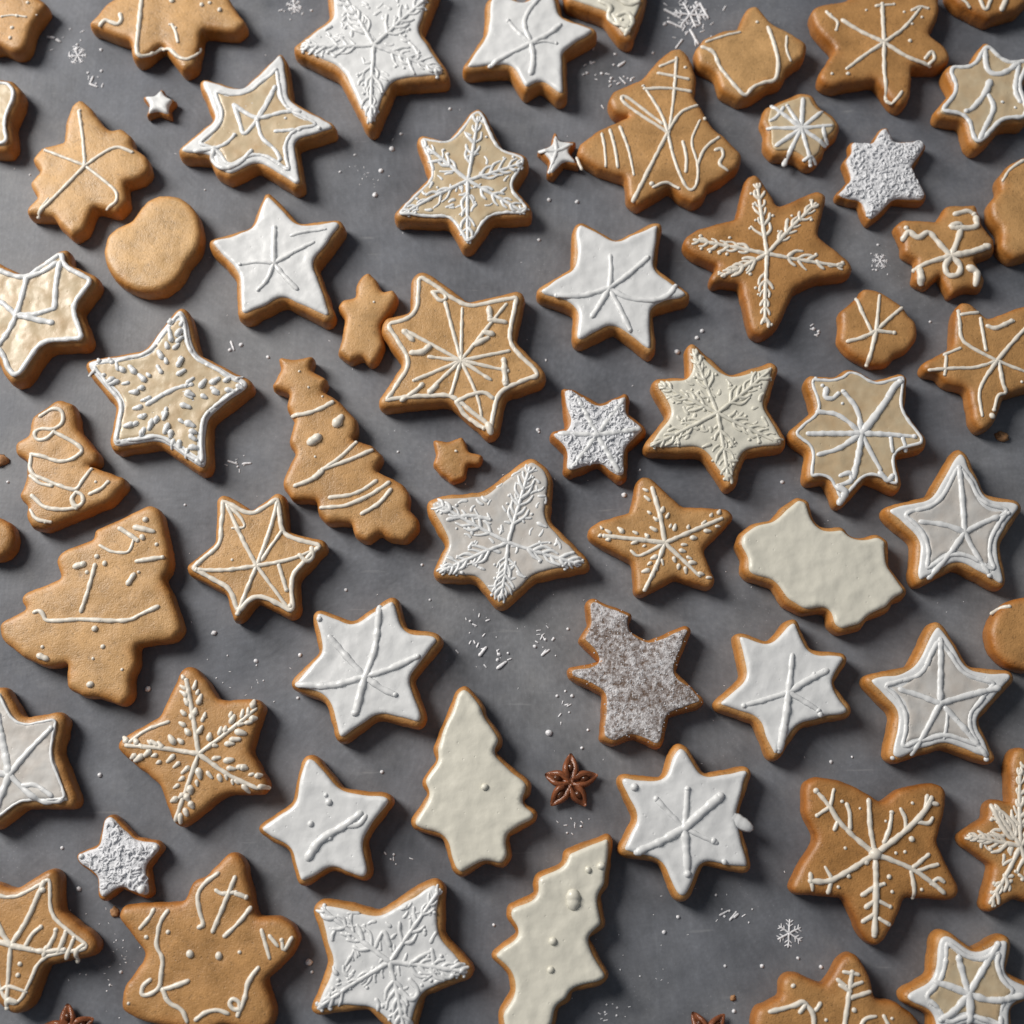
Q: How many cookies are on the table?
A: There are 62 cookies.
